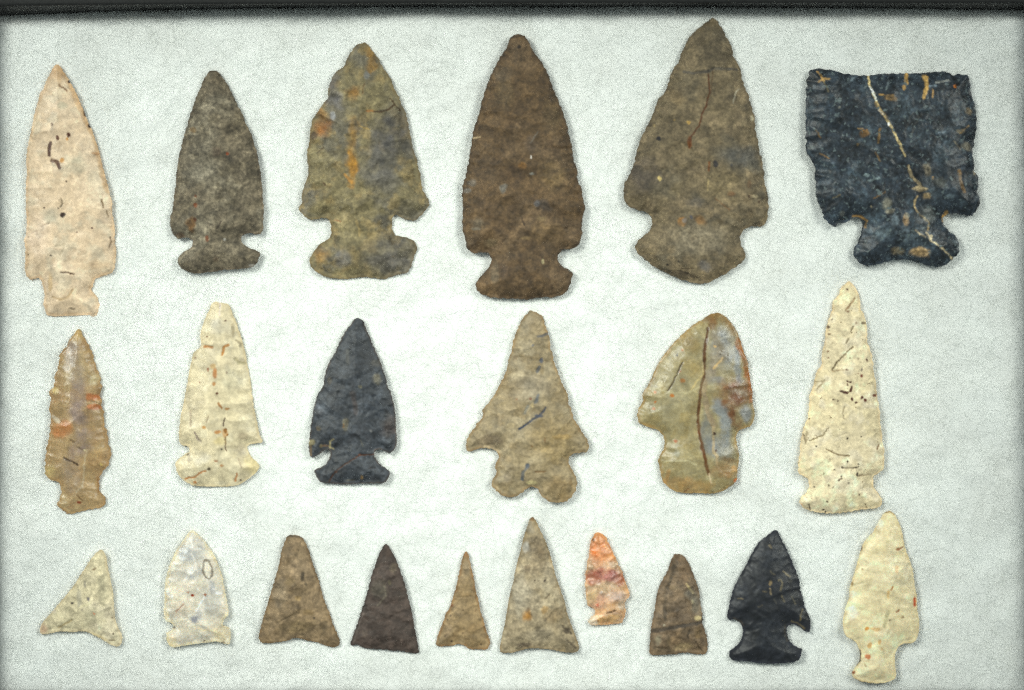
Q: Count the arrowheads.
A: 22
